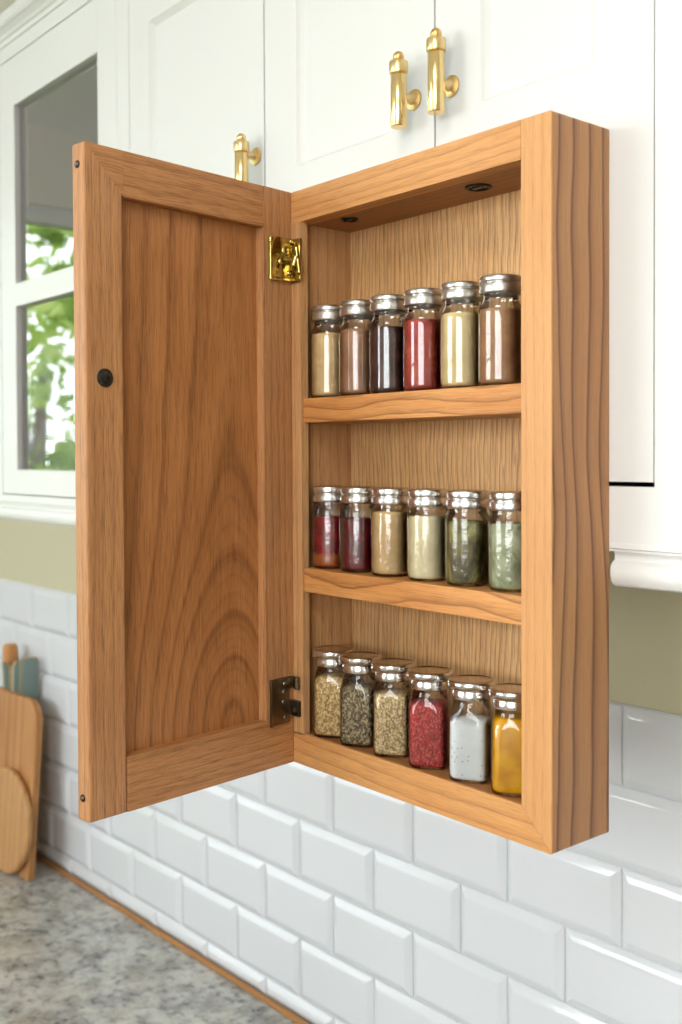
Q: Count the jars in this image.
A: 18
